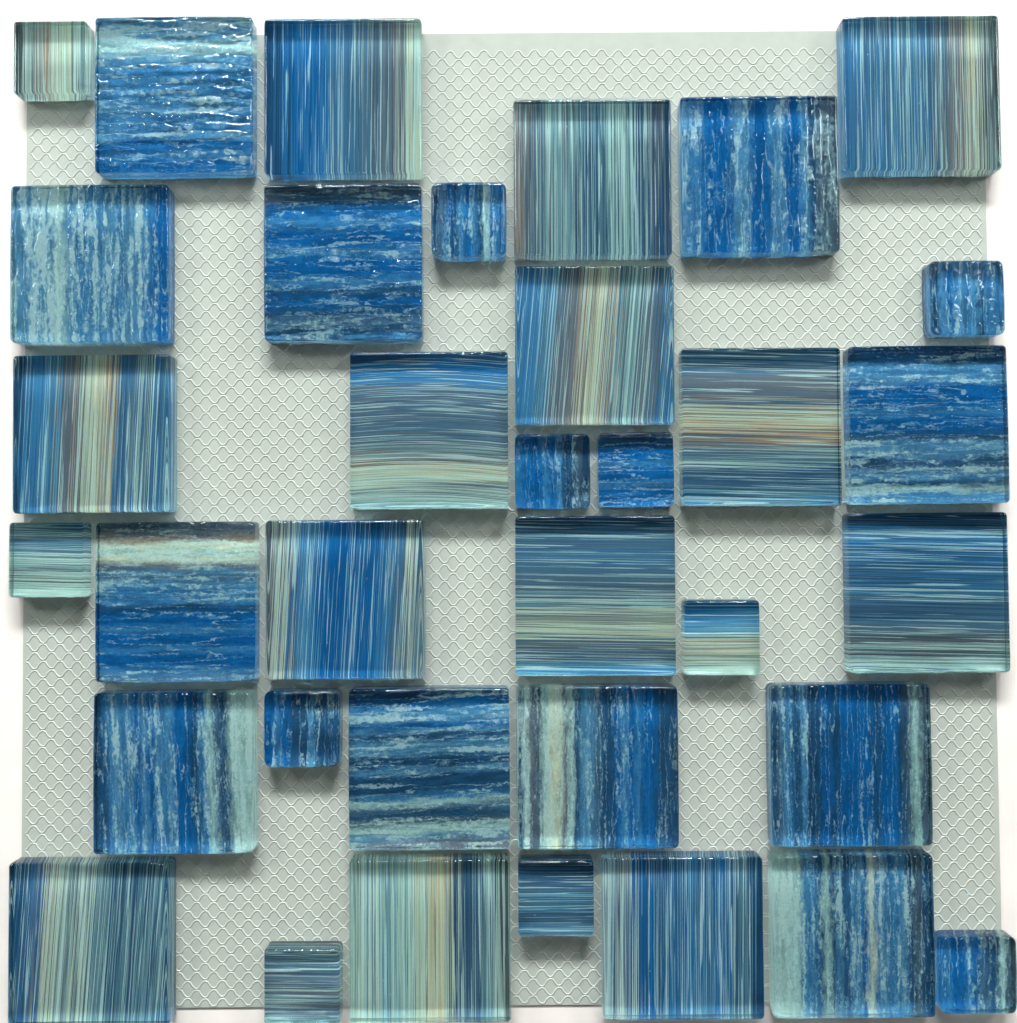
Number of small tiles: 11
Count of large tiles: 24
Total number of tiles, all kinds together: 35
